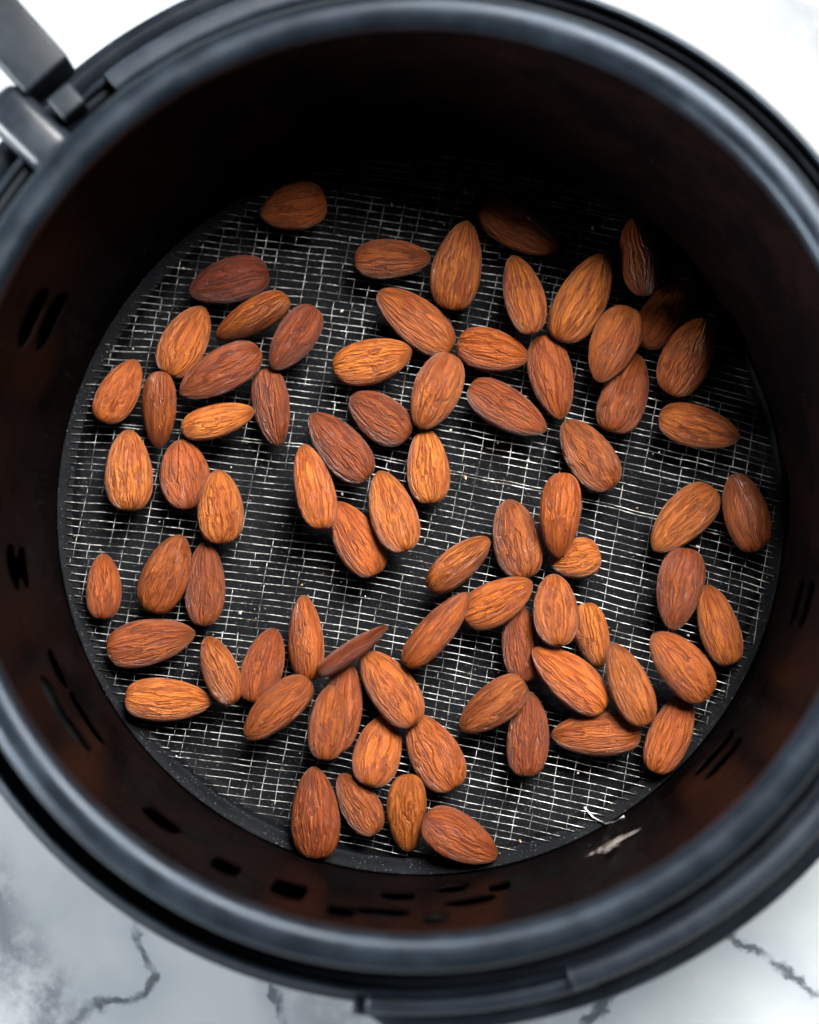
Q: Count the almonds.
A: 76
